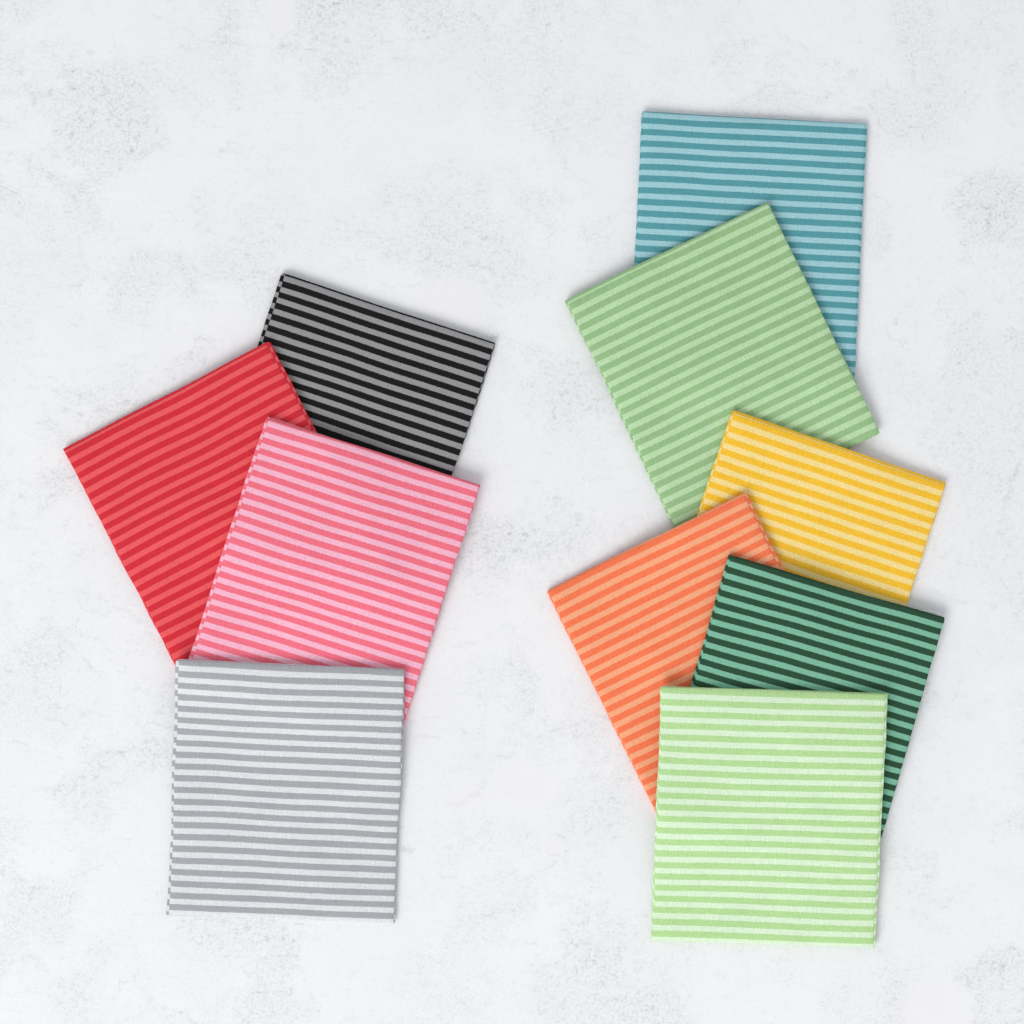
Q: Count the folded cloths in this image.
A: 10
